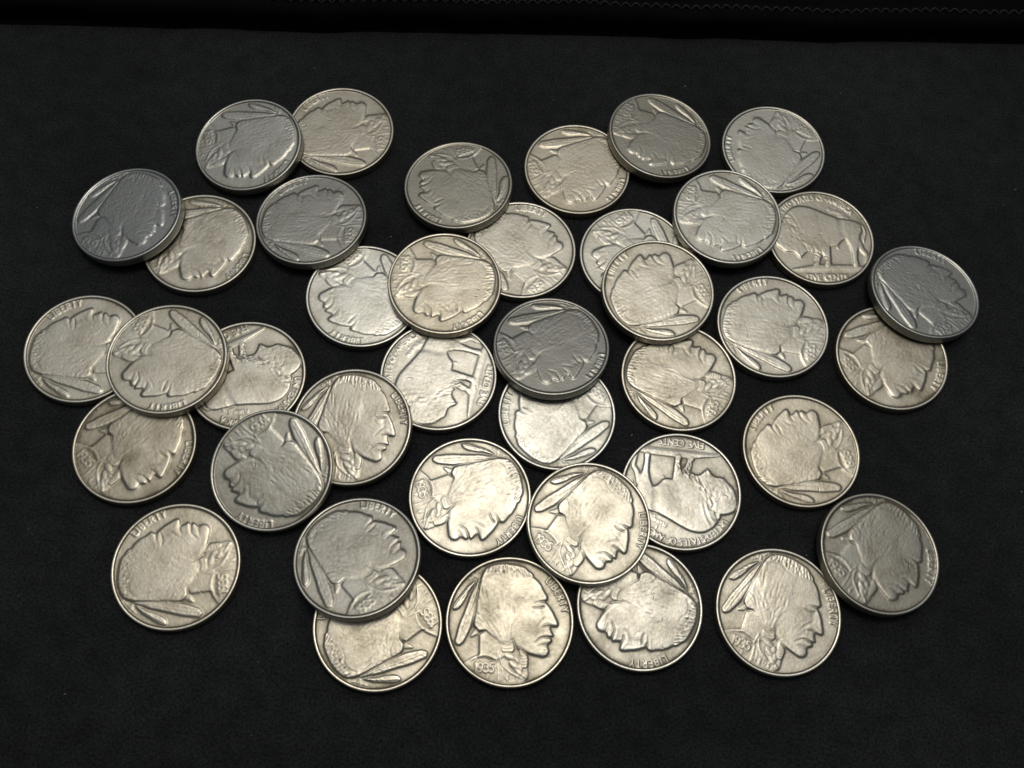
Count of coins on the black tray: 40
